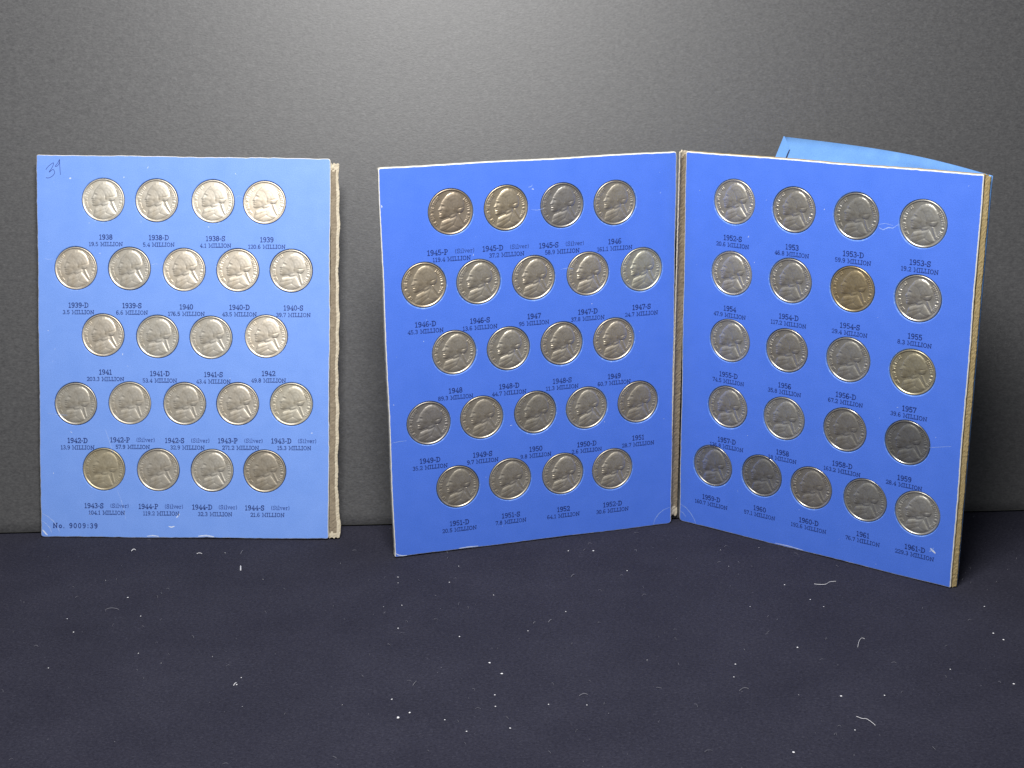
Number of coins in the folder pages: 65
